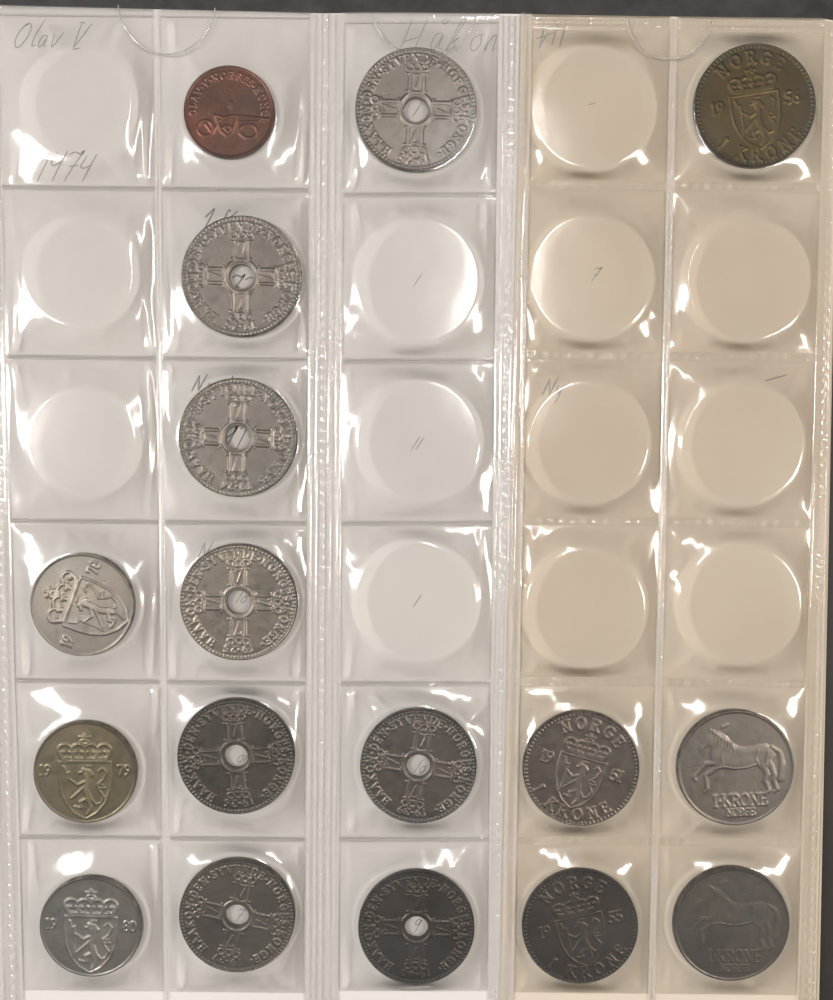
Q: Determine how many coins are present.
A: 17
